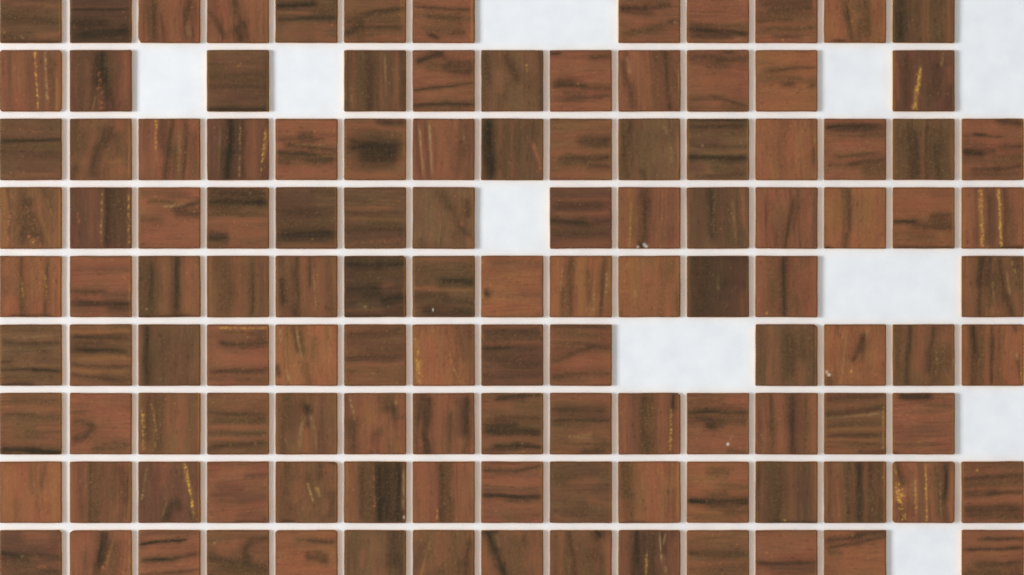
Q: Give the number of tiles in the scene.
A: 121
